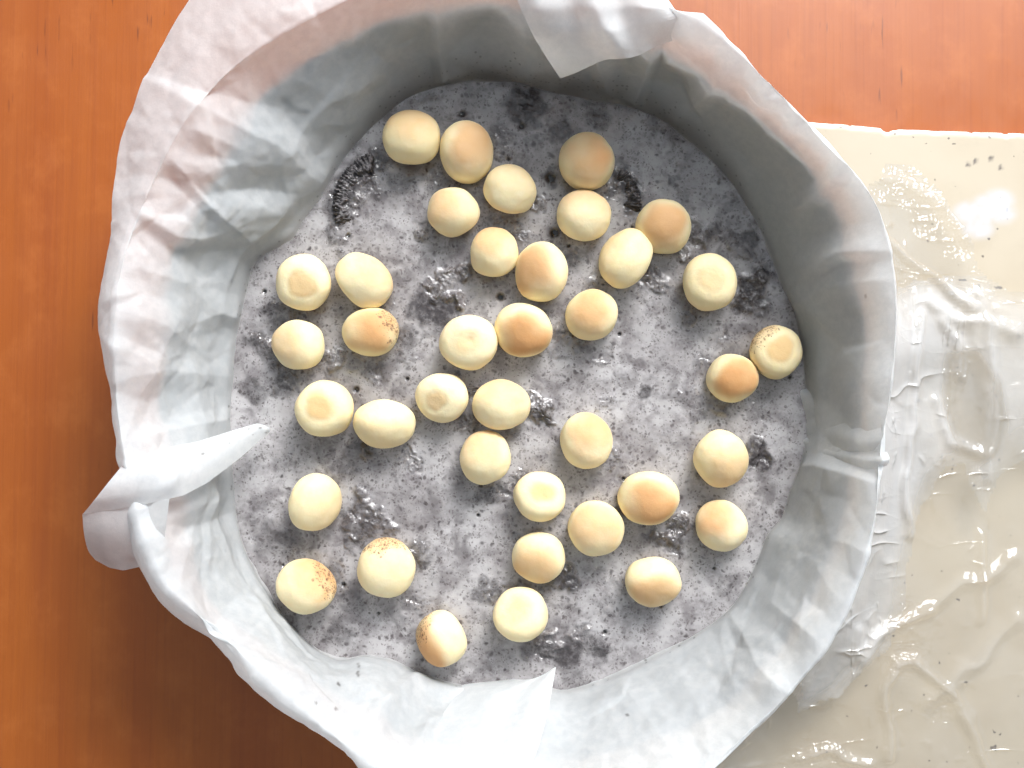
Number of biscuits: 38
